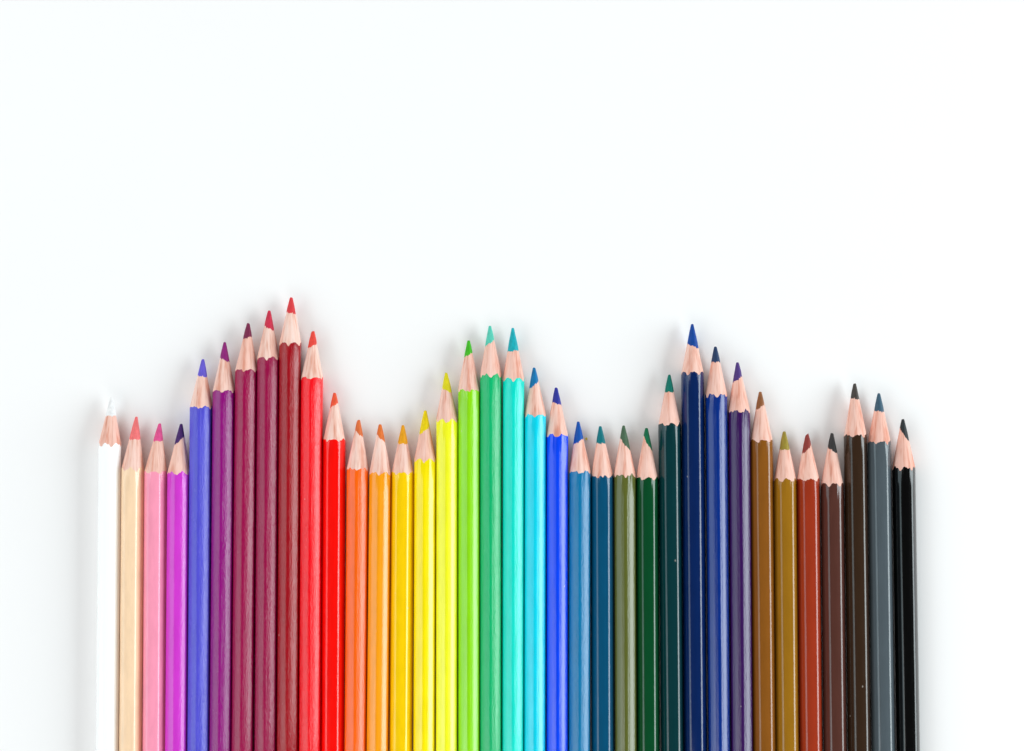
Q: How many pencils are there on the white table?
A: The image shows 36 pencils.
